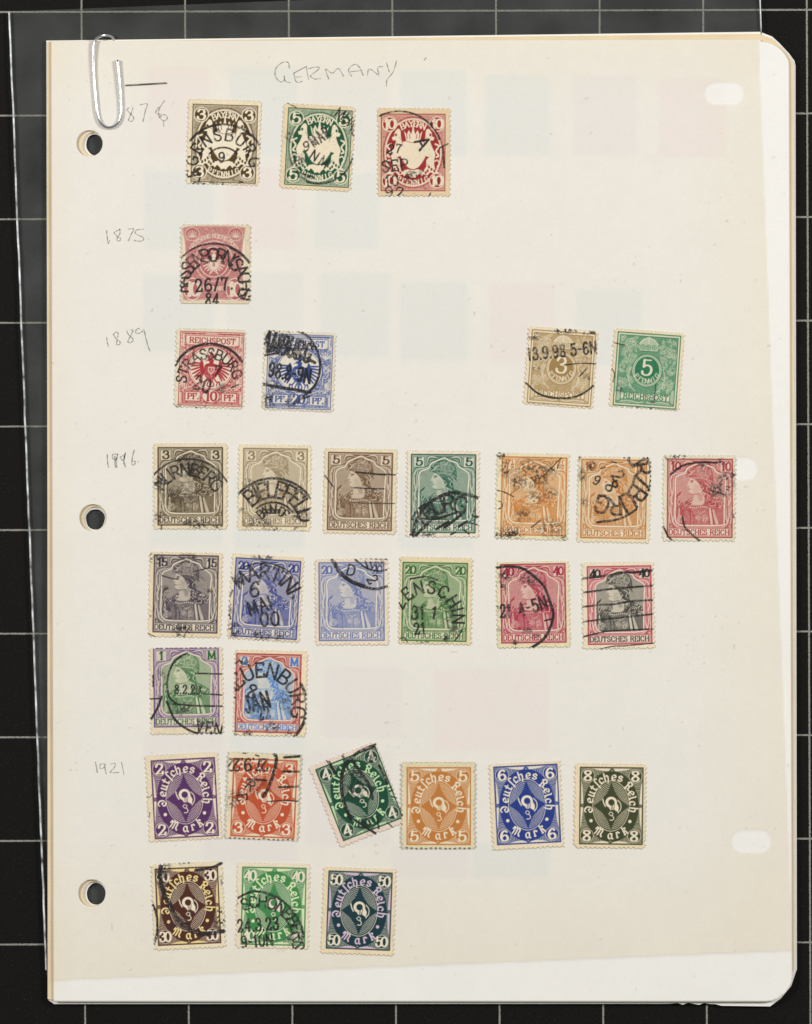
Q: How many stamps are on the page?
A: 32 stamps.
